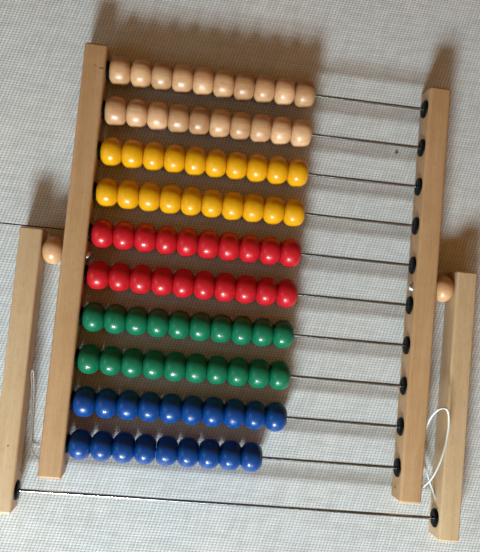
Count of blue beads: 19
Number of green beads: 20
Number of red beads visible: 20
